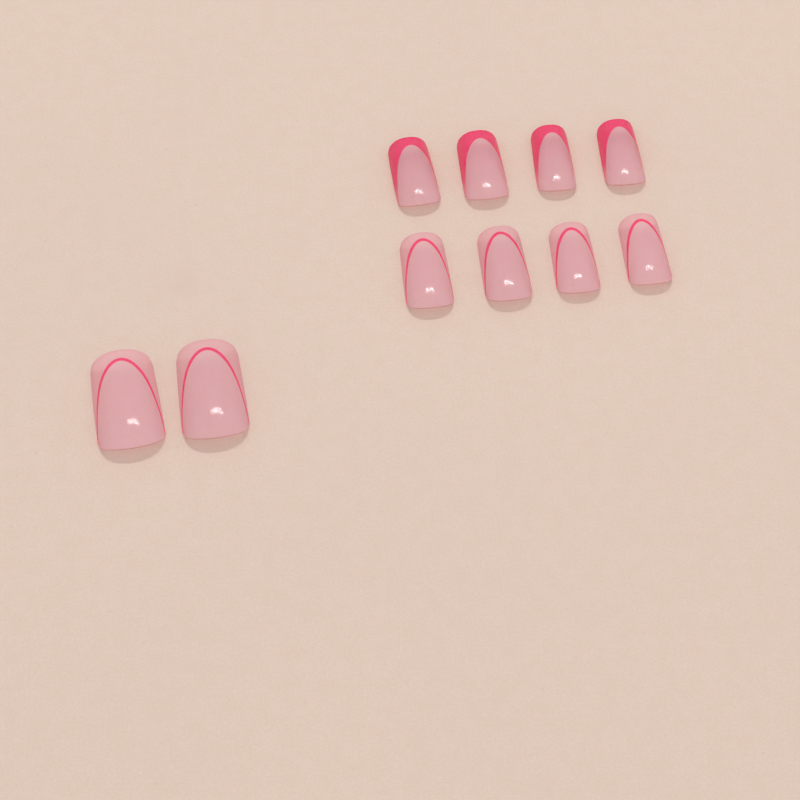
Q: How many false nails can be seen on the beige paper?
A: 10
